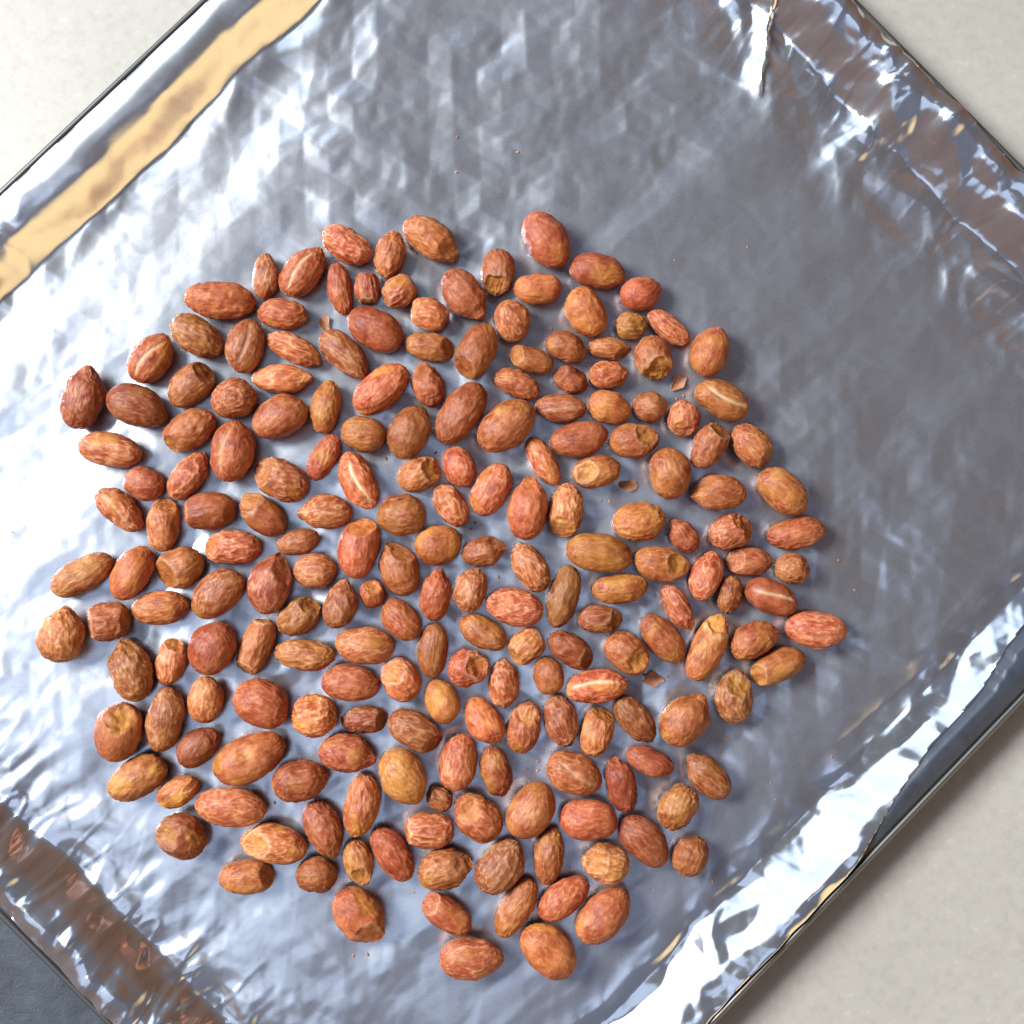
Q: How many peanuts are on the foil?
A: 200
